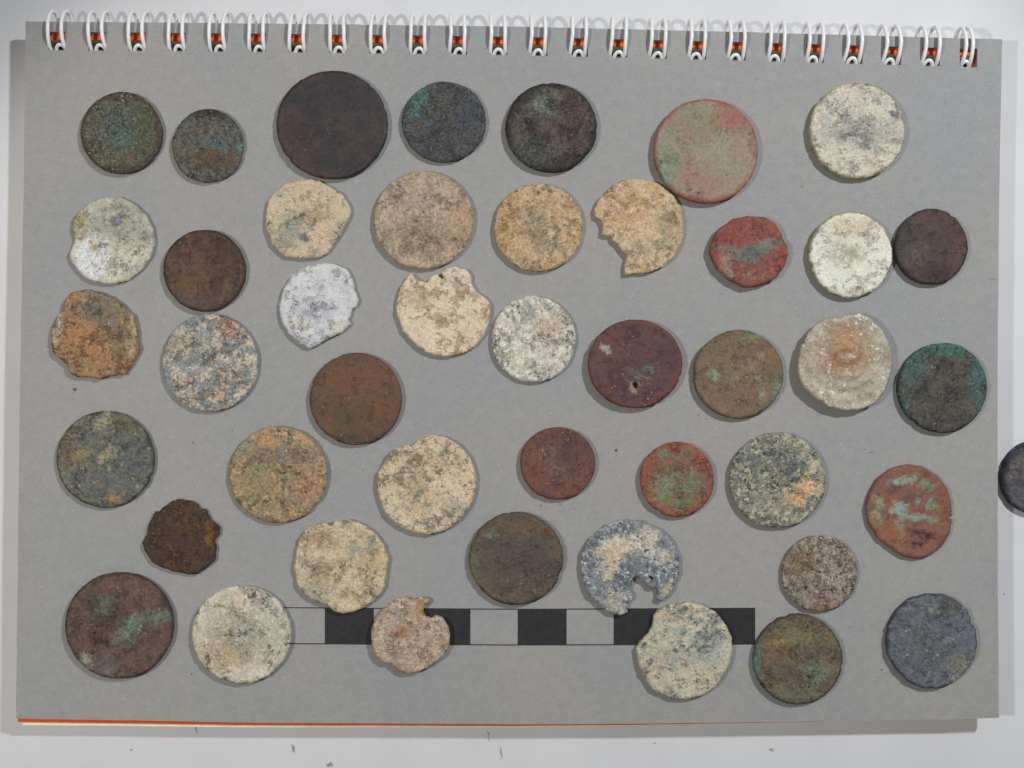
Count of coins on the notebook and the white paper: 45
